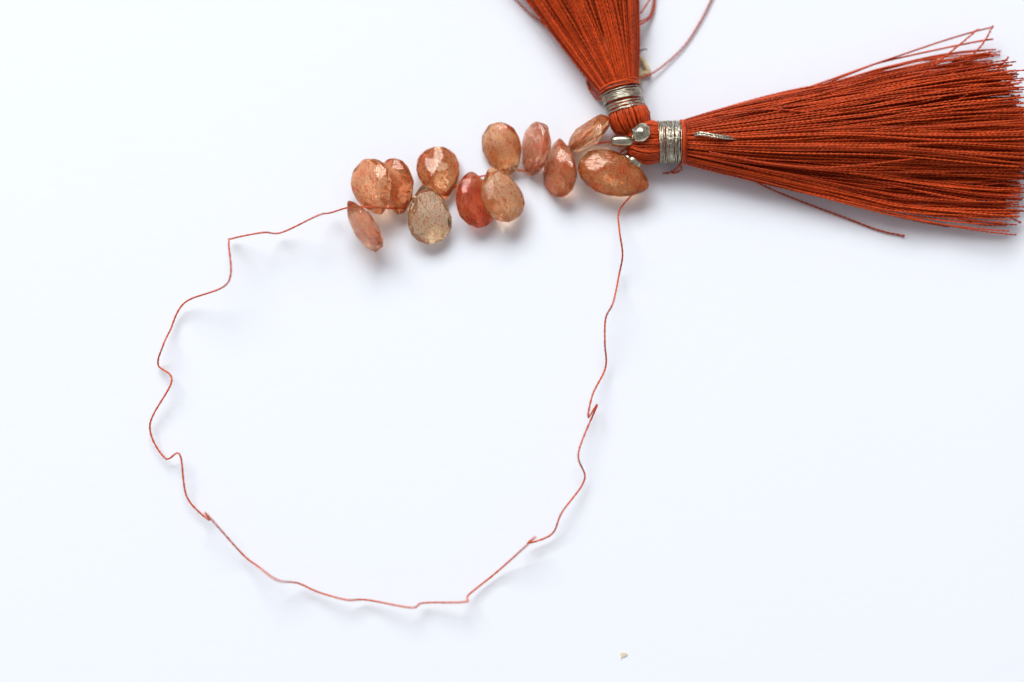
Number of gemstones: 12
